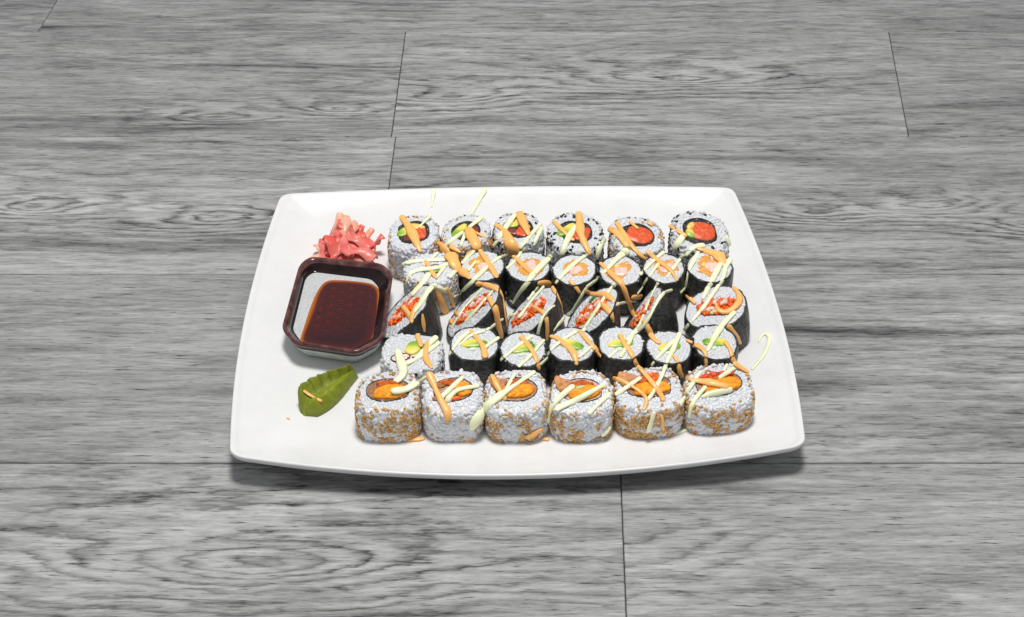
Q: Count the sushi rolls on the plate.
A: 32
